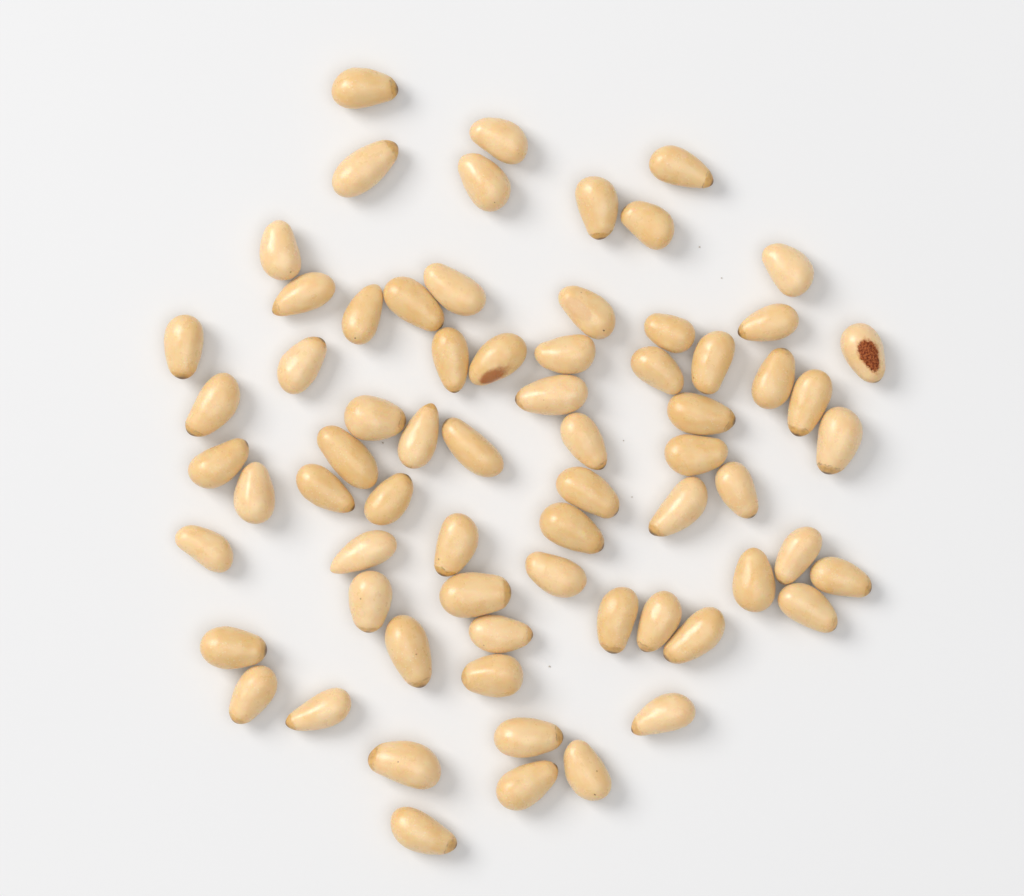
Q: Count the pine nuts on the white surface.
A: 69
